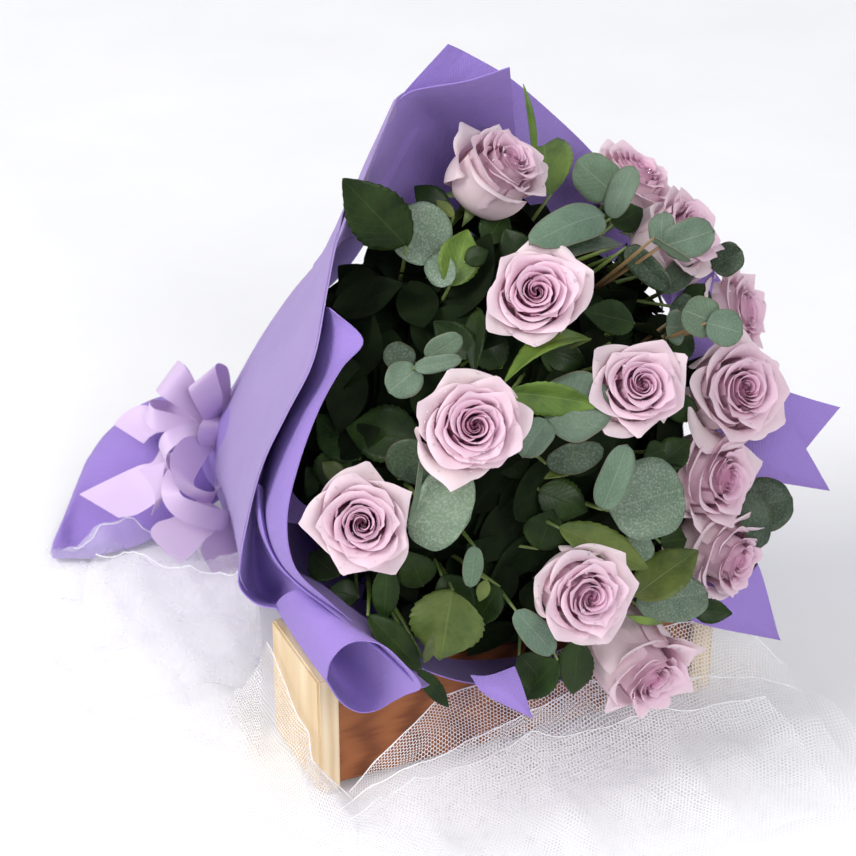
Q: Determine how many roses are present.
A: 13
